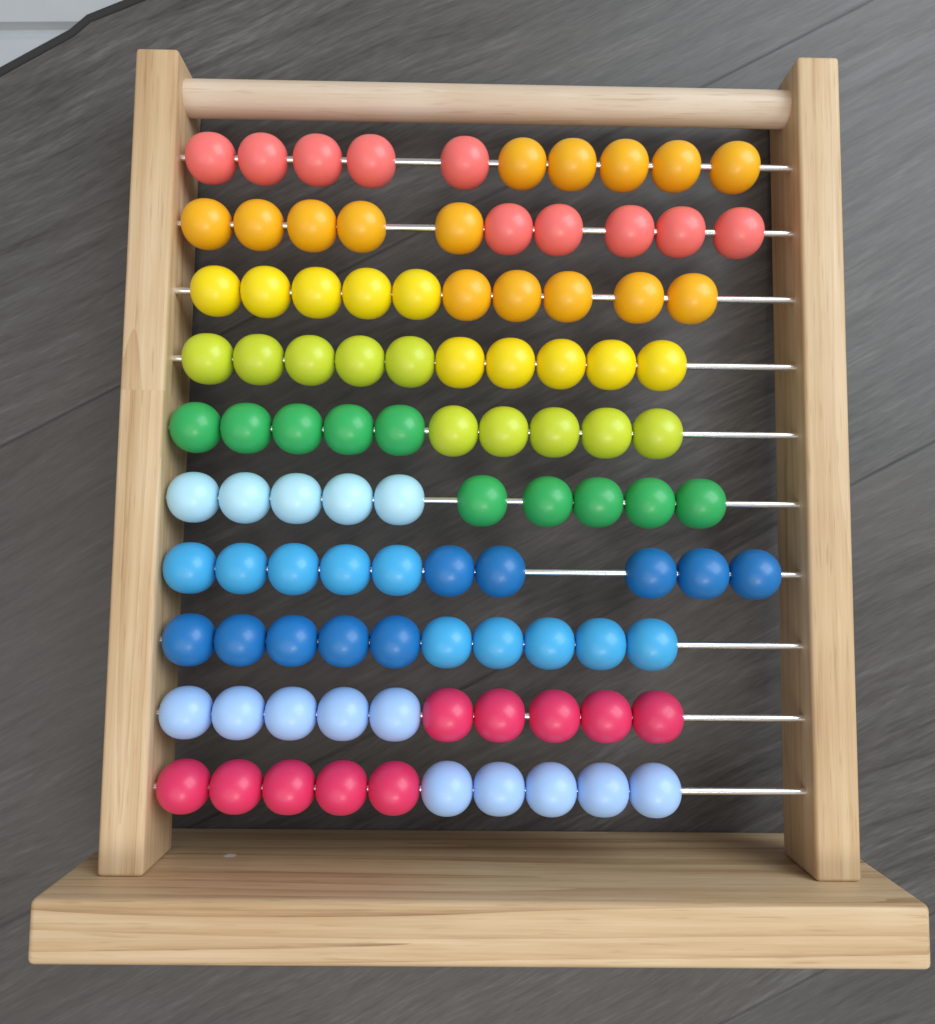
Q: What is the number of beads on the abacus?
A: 100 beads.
